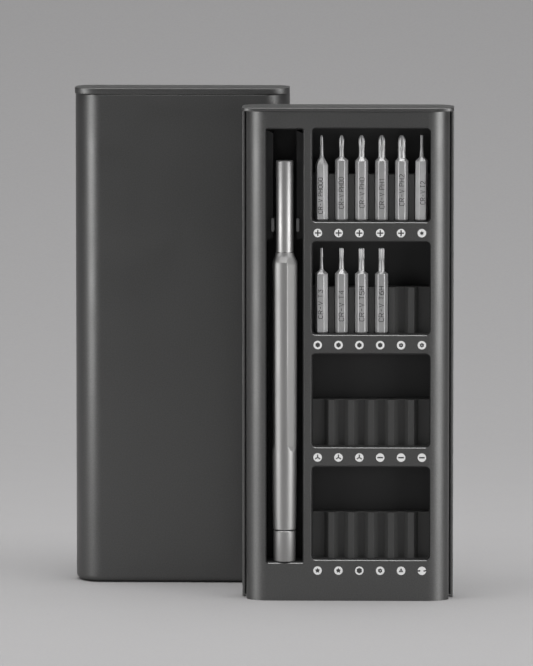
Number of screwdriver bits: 10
